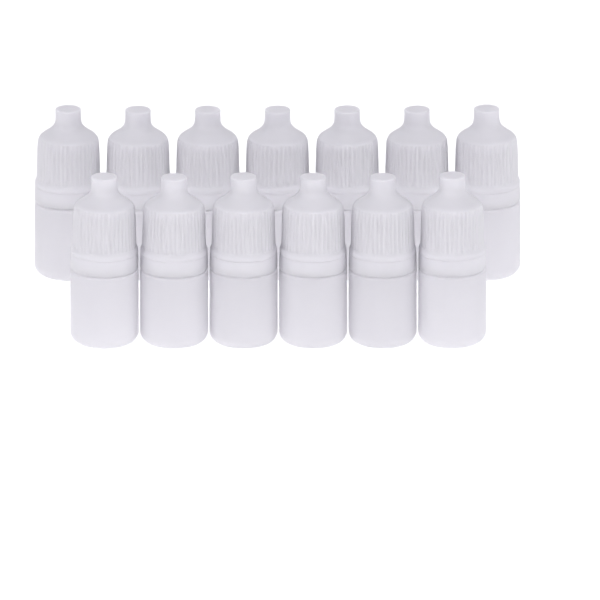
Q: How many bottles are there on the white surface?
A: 13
